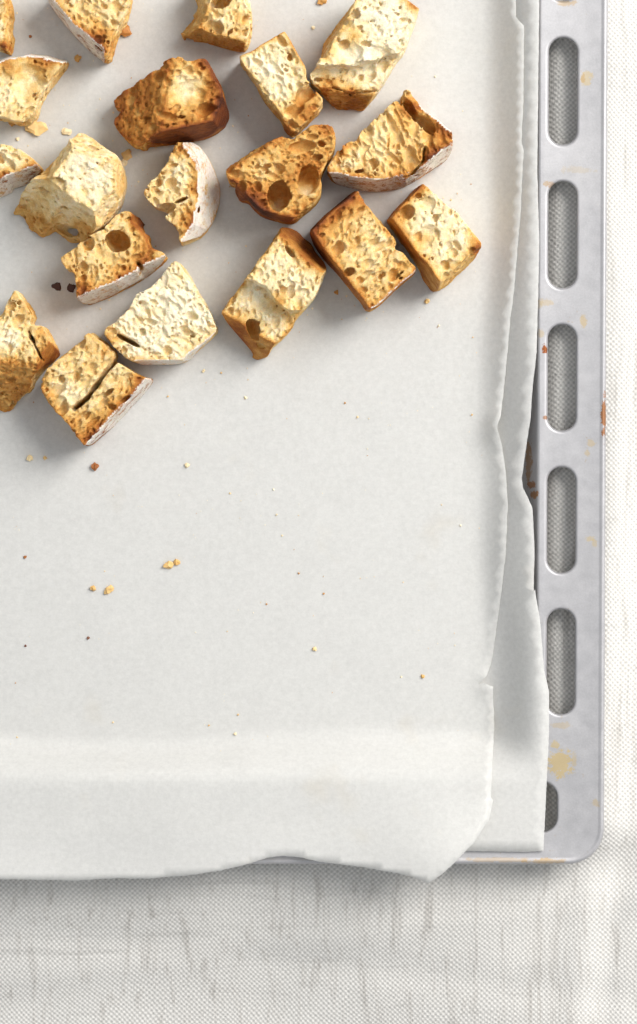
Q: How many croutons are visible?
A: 19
